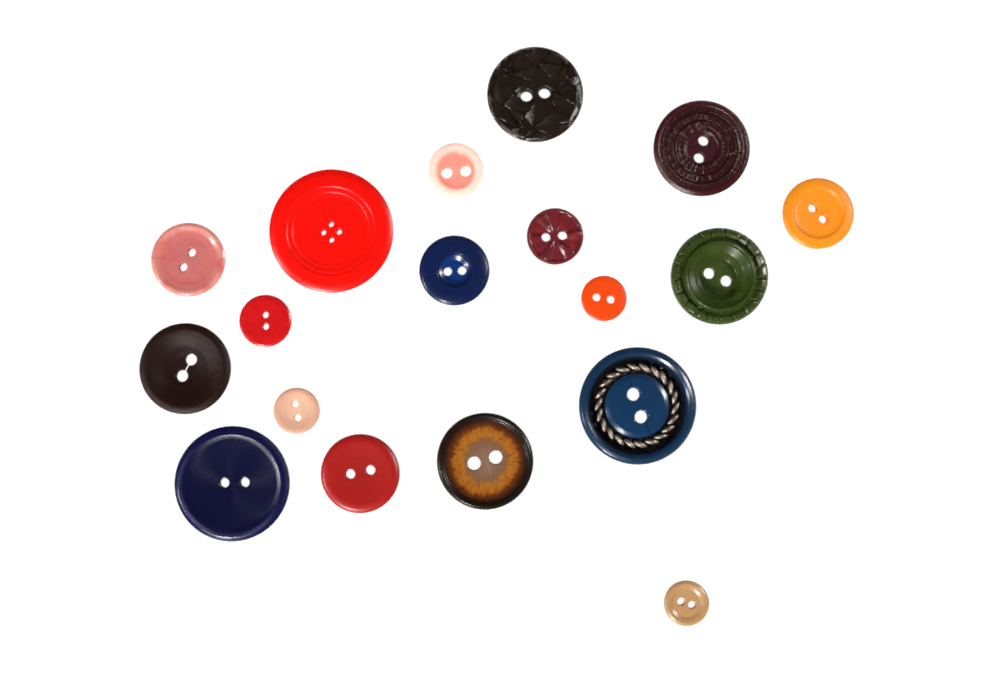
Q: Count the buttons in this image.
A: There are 18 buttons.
